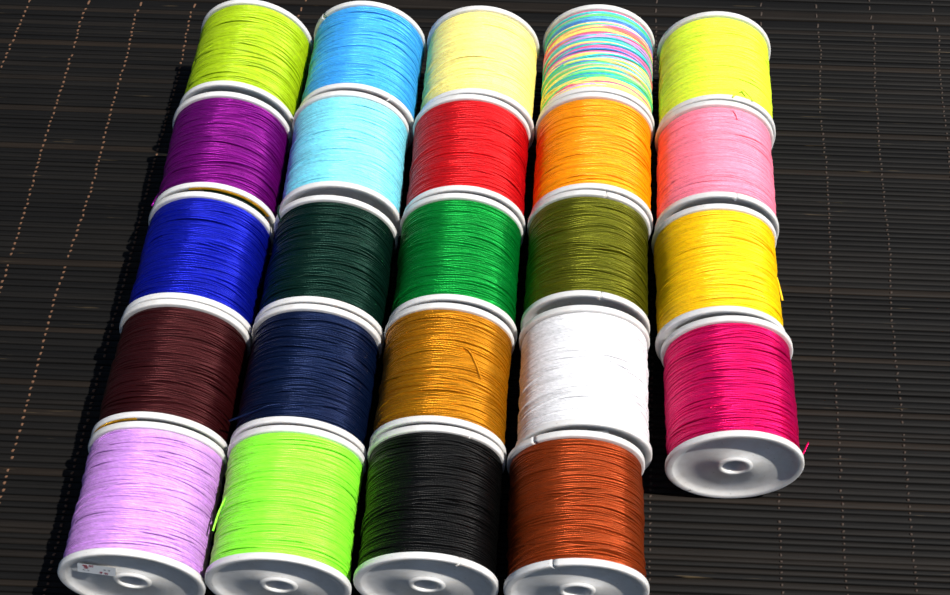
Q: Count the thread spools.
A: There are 24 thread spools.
